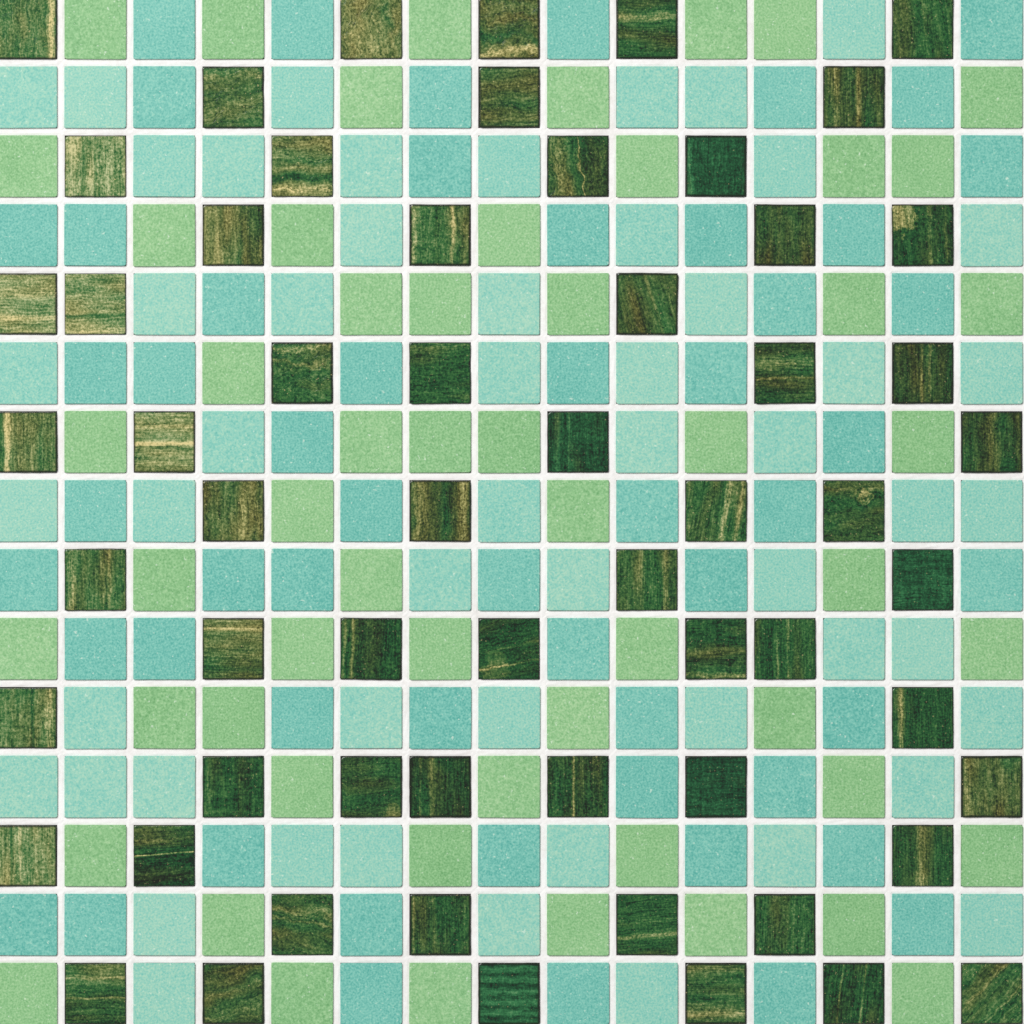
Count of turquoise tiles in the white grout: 109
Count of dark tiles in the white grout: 60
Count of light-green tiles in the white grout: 56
